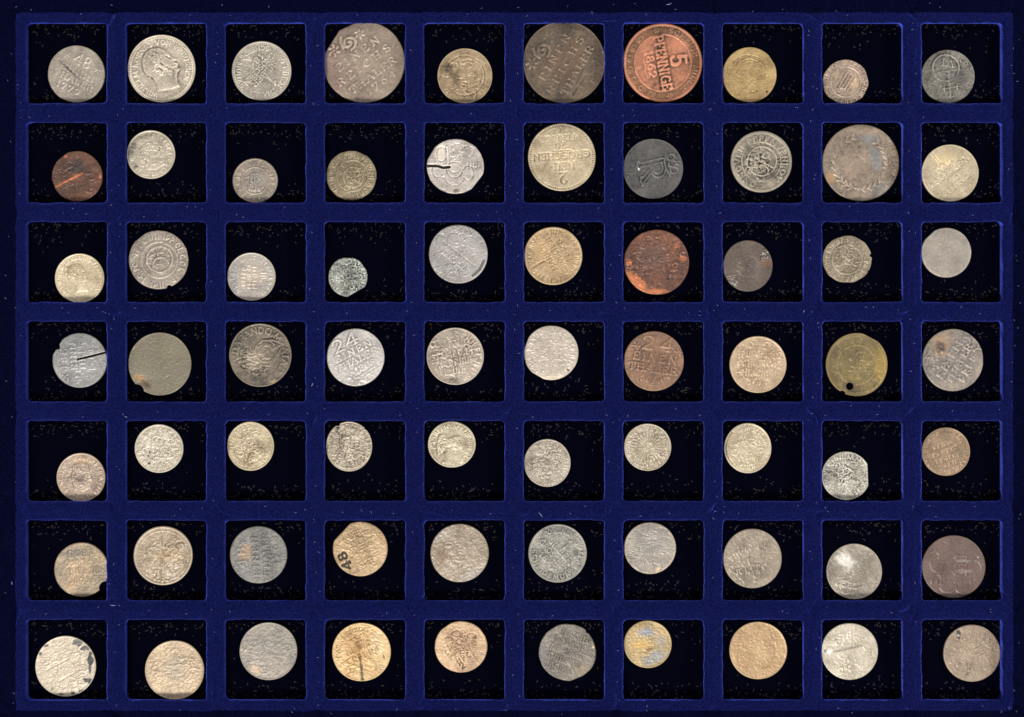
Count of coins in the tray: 70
